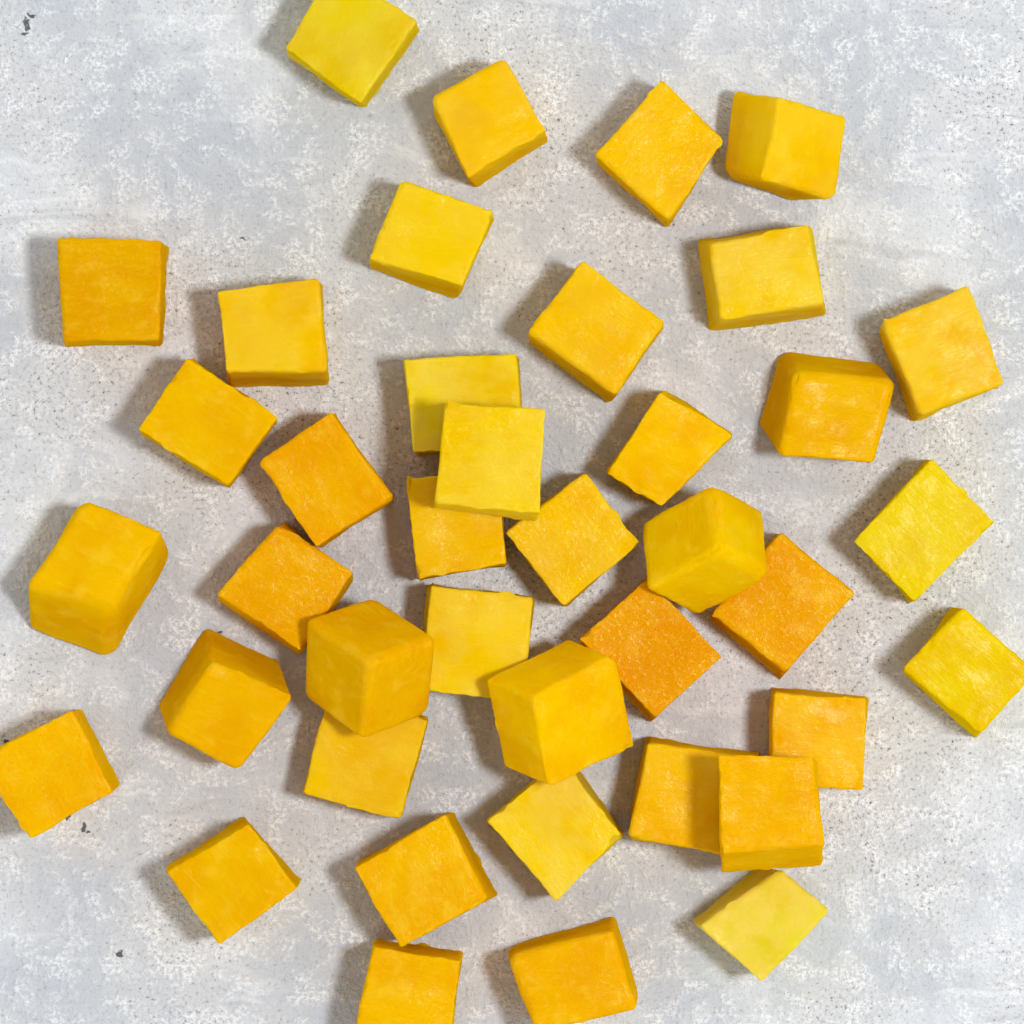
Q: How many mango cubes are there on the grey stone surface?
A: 40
